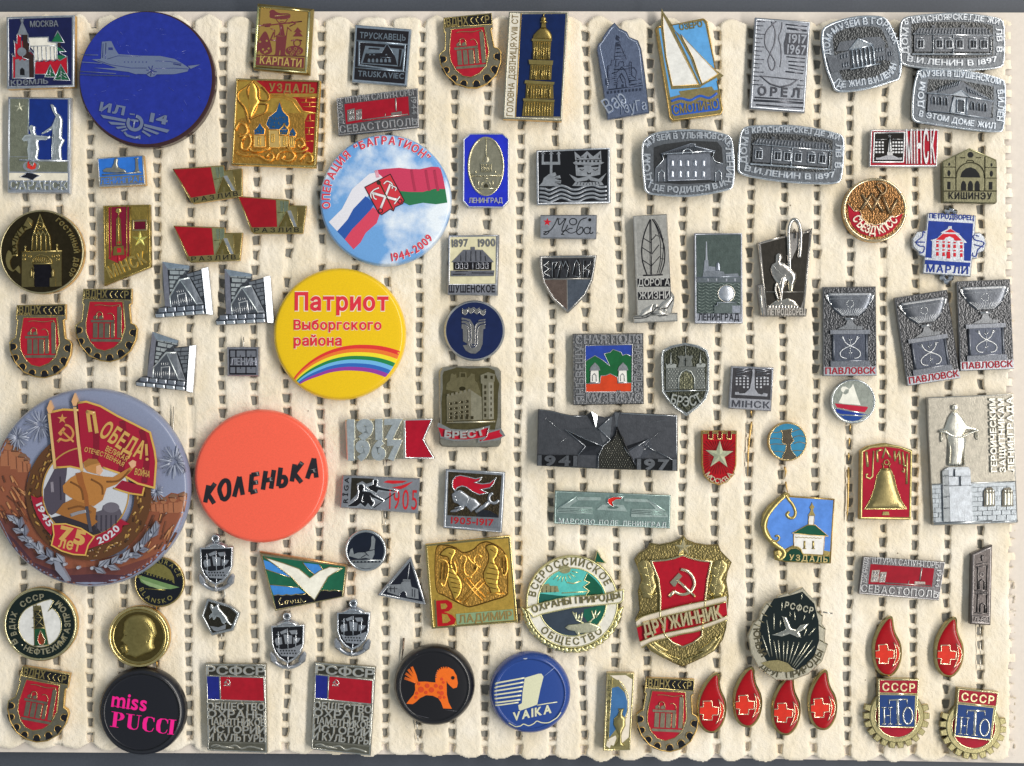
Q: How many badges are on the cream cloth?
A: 96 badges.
